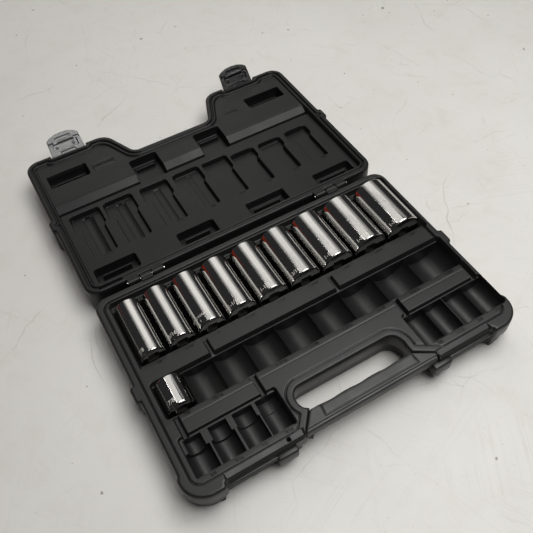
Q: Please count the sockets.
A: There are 10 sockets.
